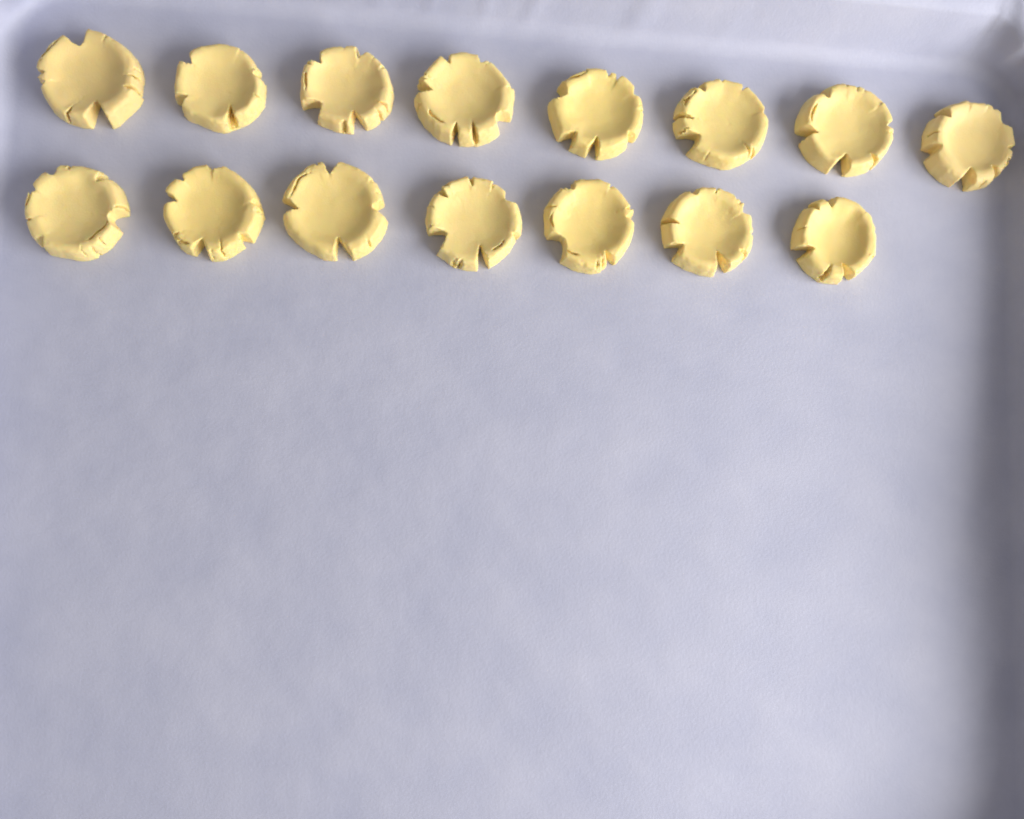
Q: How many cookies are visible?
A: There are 15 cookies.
